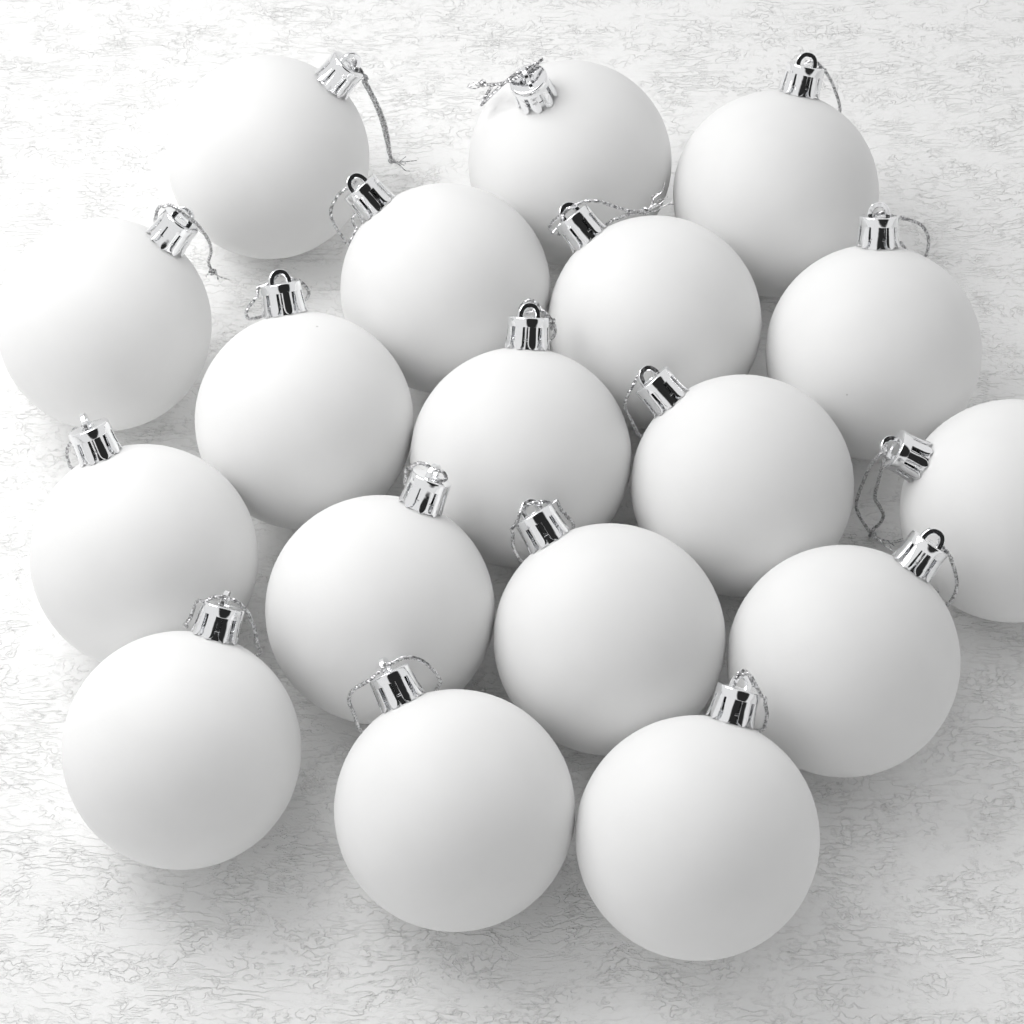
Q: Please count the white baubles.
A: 18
